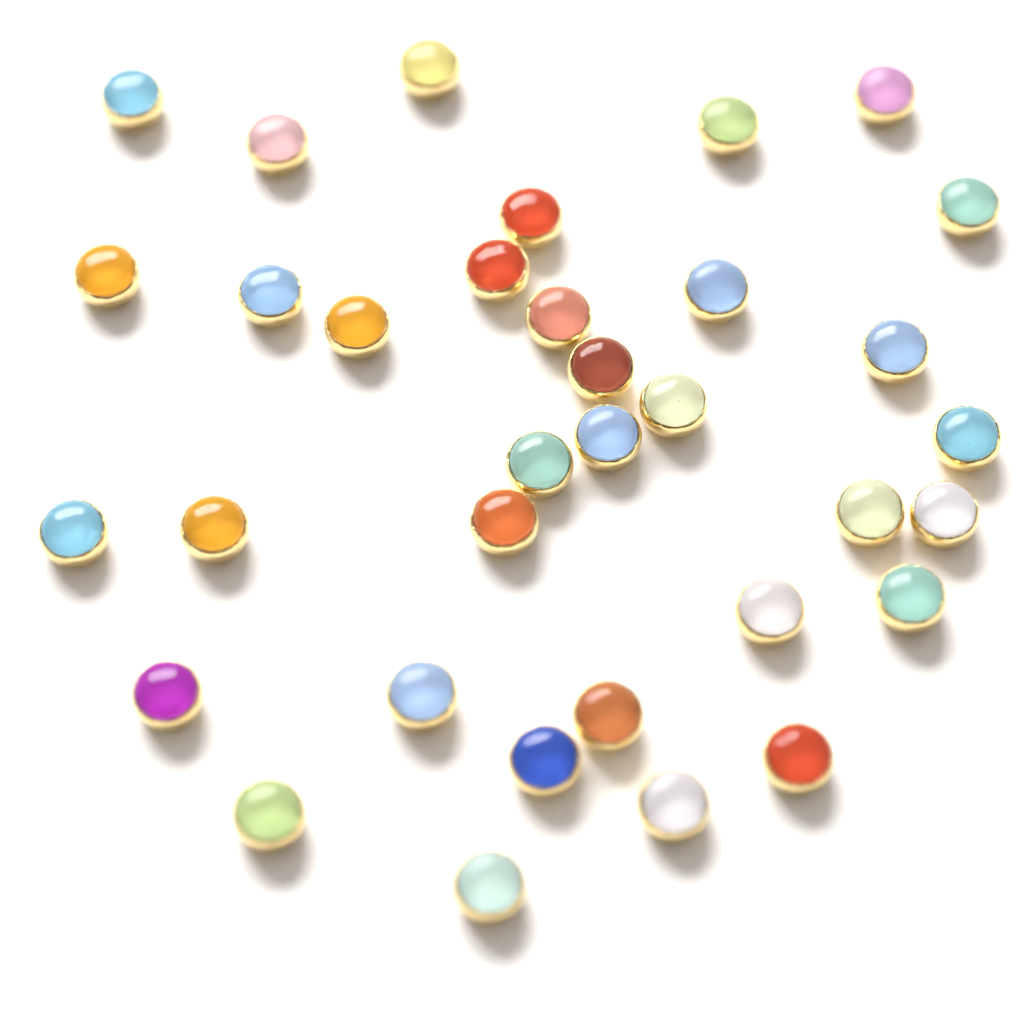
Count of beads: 34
